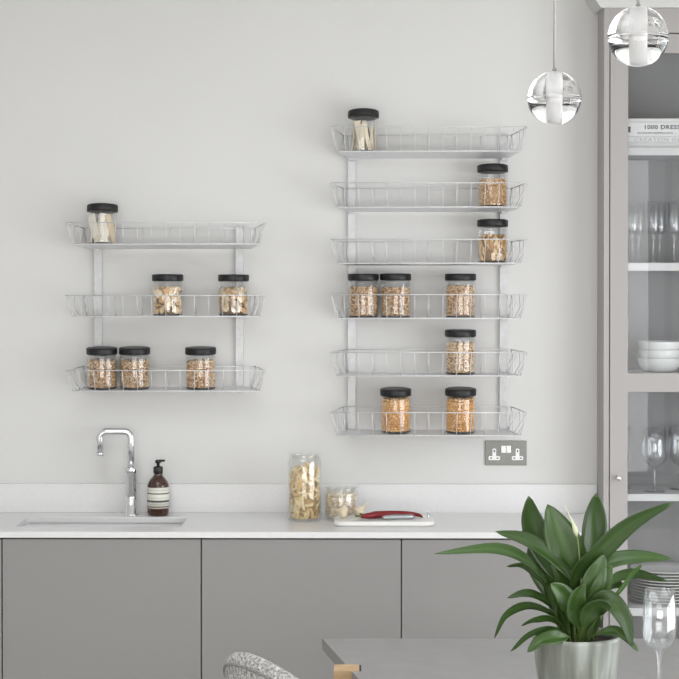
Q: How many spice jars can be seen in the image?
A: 15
